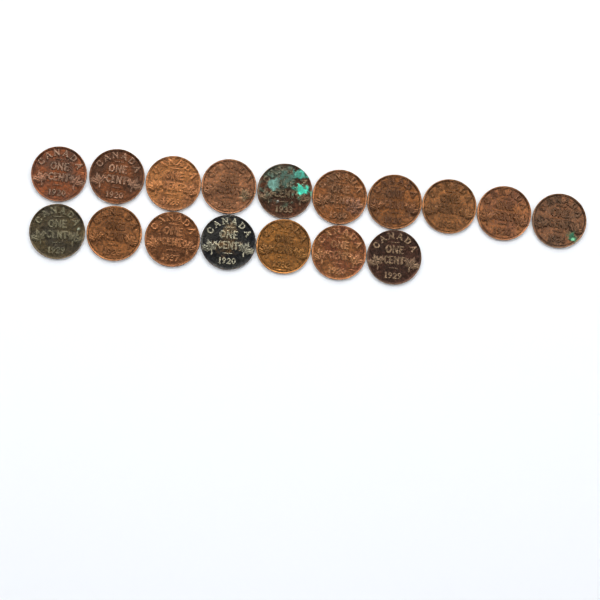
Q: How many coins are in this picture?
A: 17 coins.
